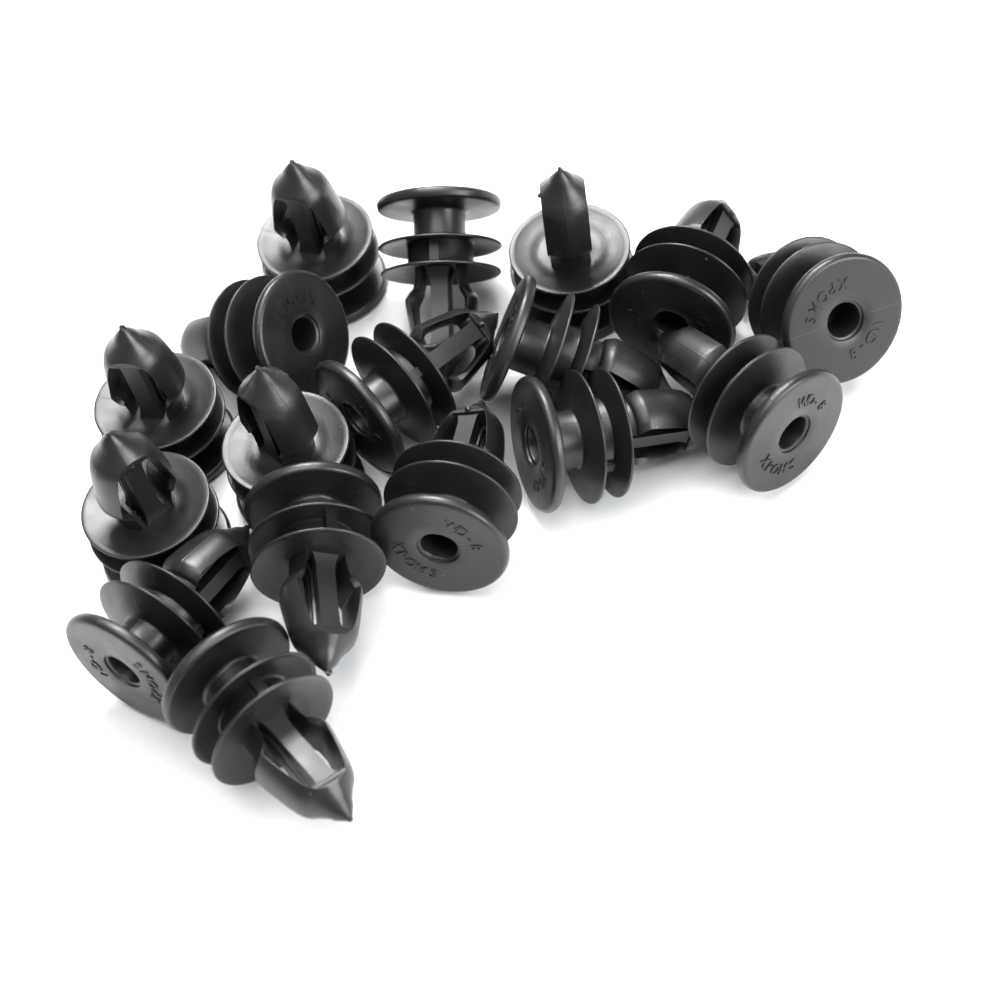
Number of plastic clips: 17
